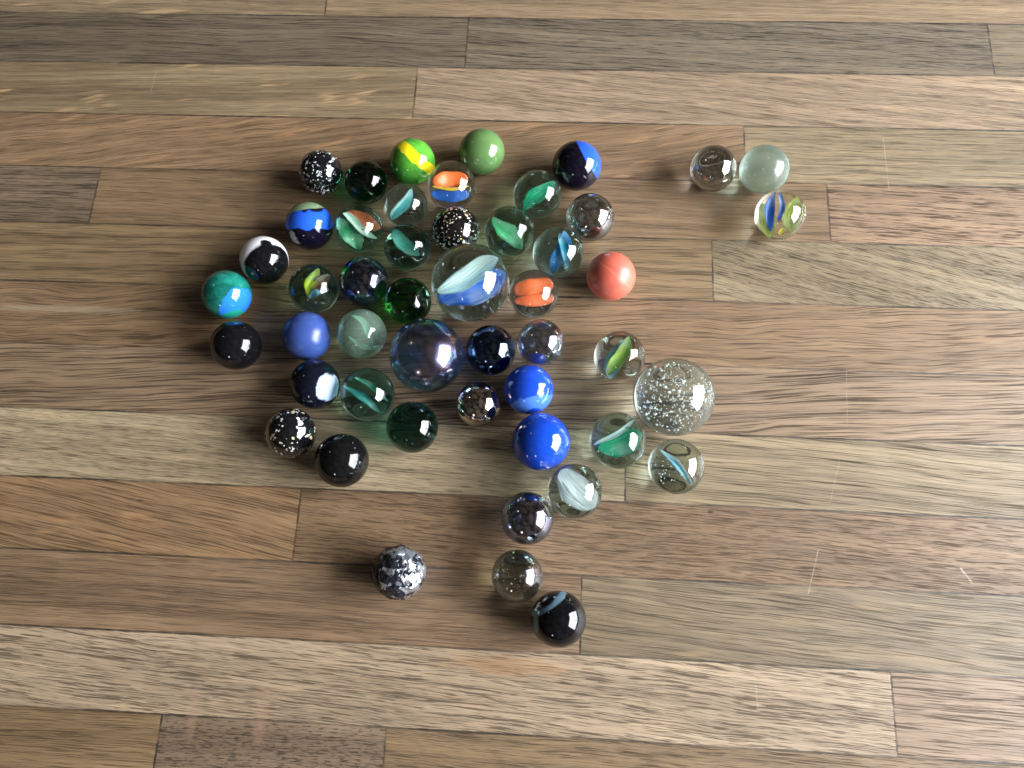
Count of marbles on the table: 49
